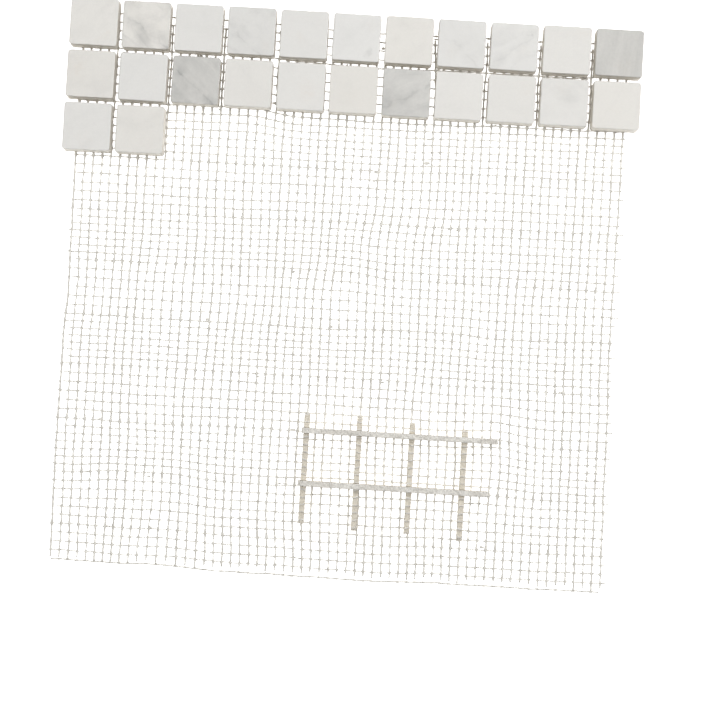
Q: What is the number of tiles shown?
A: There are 24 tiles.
